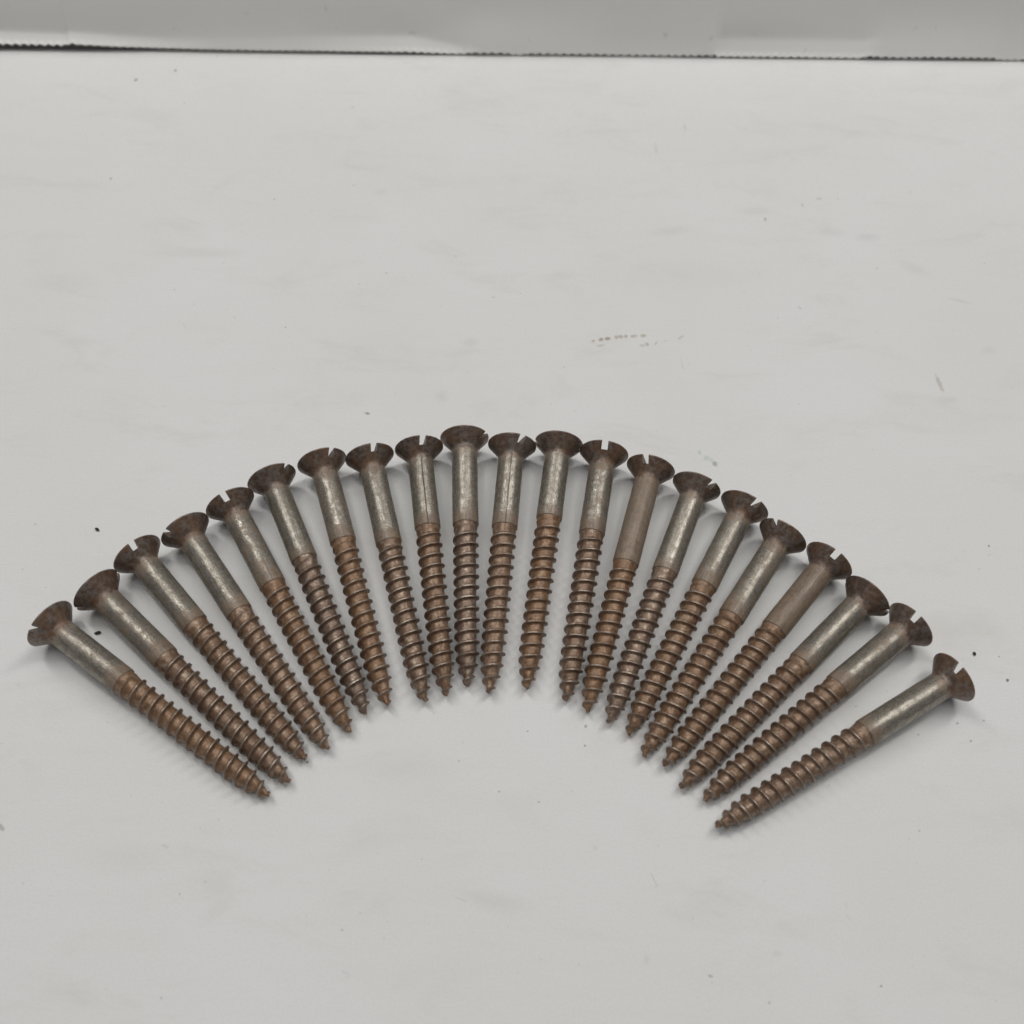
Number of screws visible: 21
